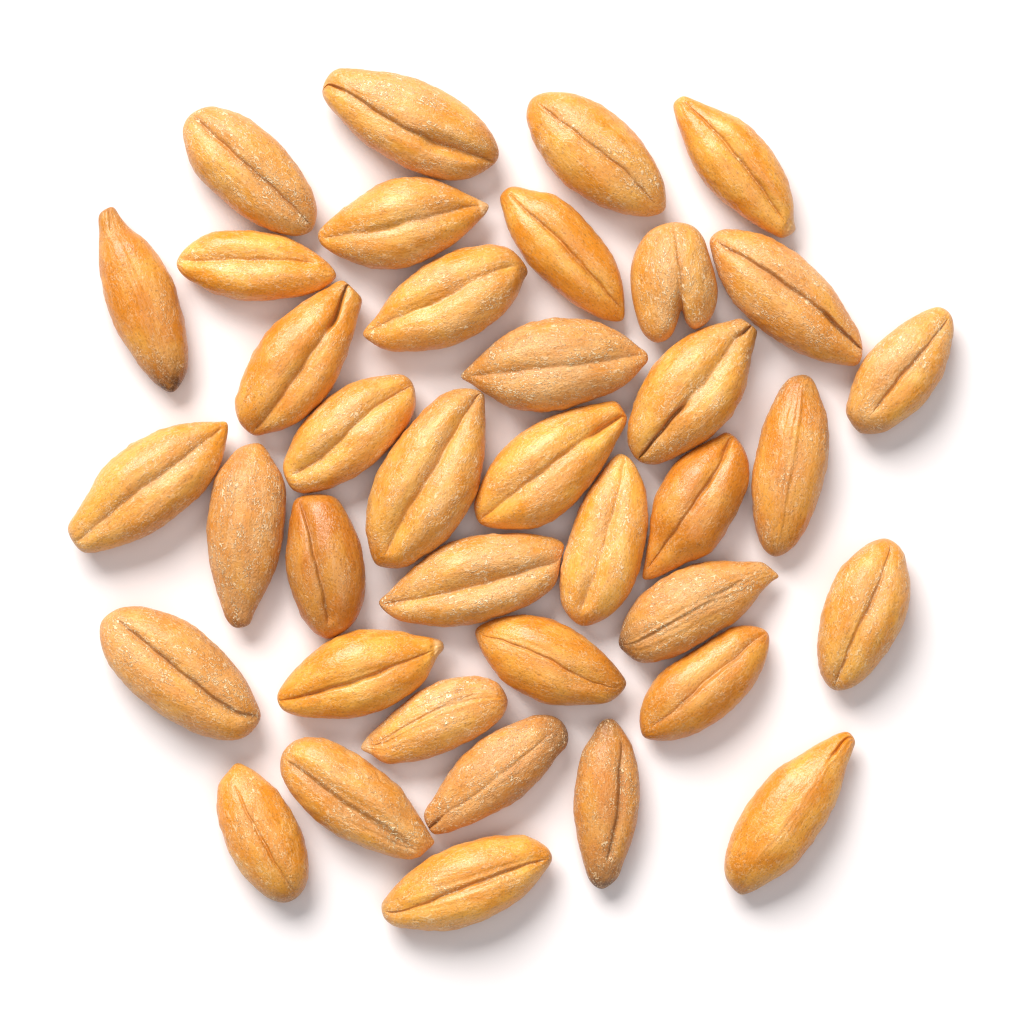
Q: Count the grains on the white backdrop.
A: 38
